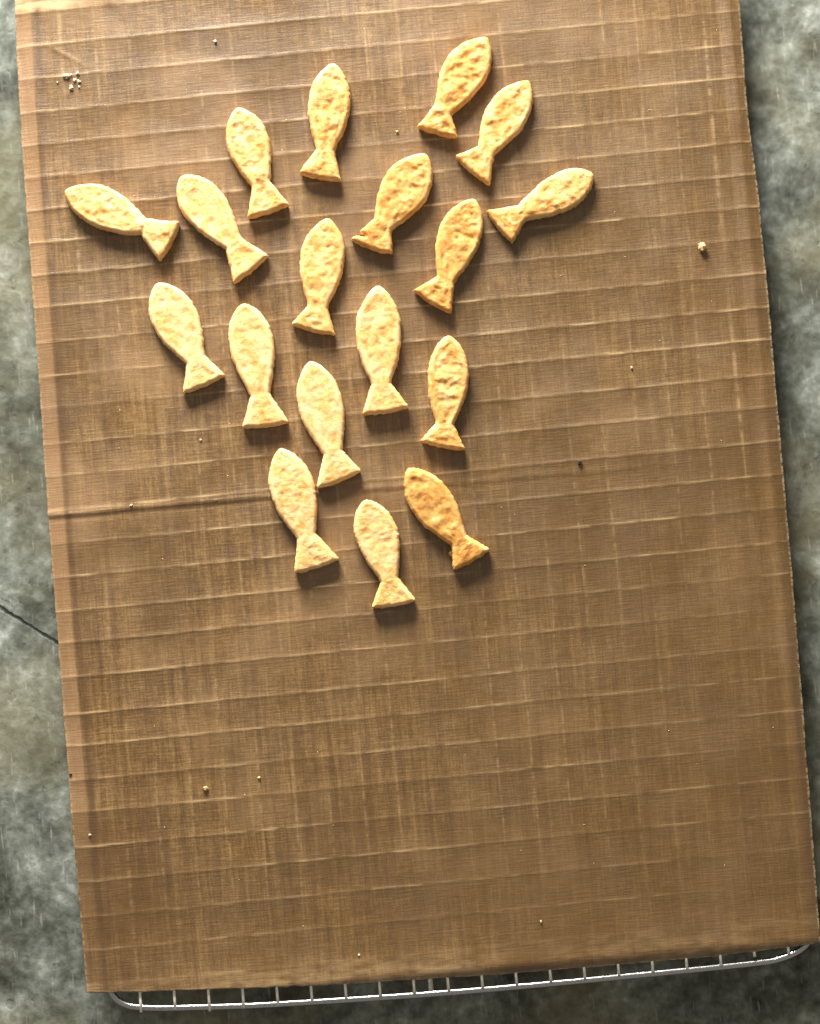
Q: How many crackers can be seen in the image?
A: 18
